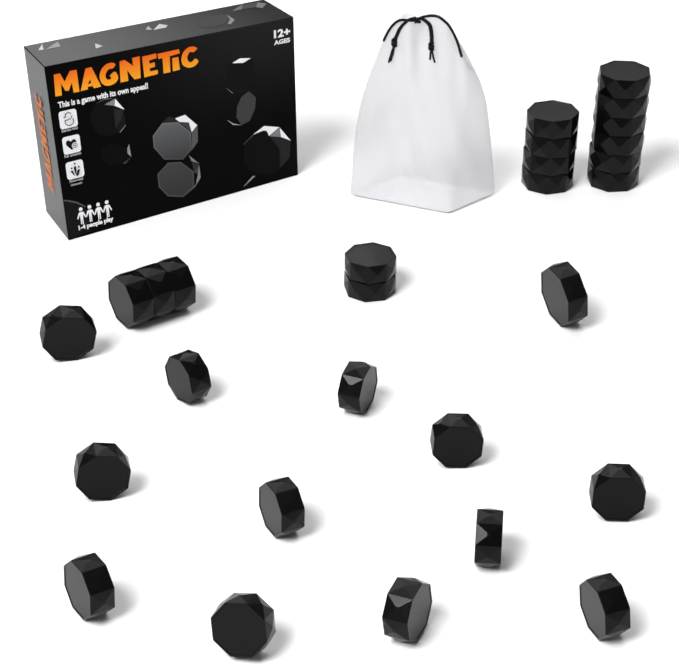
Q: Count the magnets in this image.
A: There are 28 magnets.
